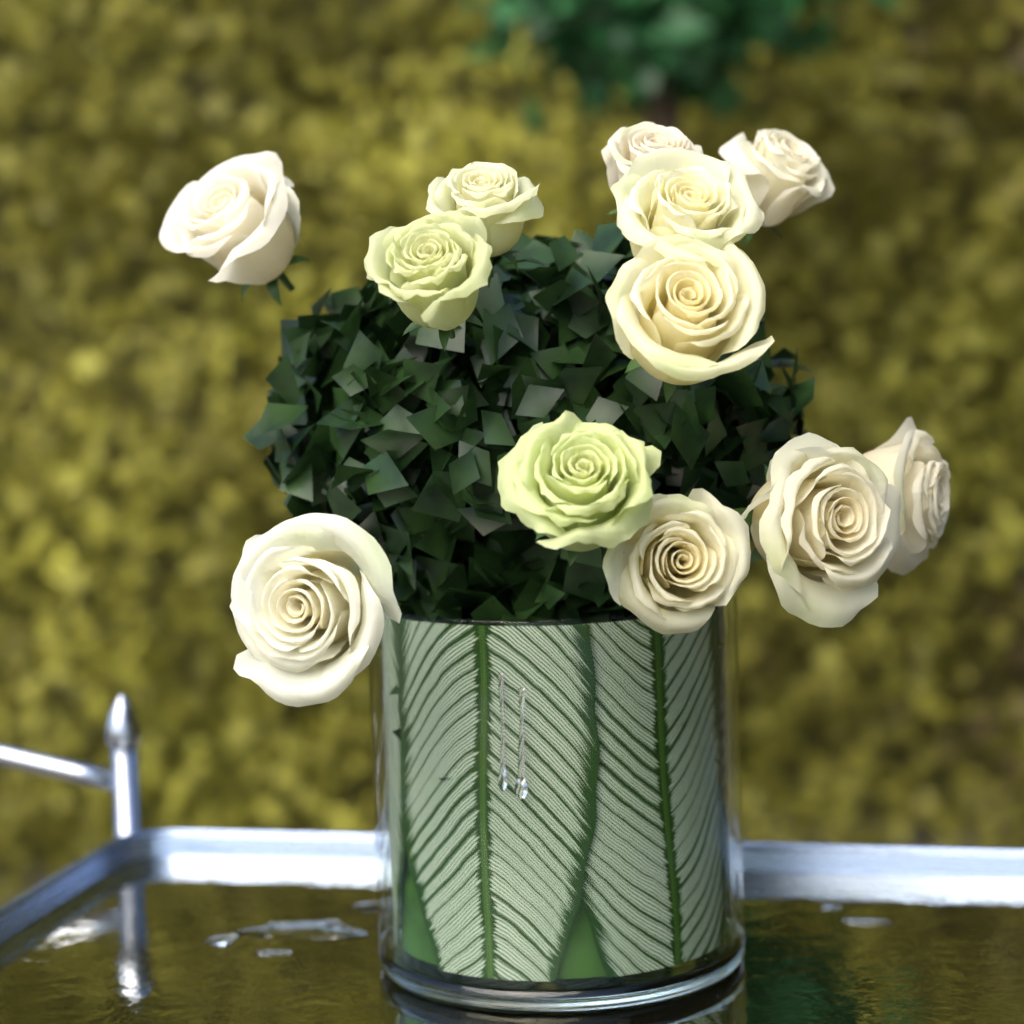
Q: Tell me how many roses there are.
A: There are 12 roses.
